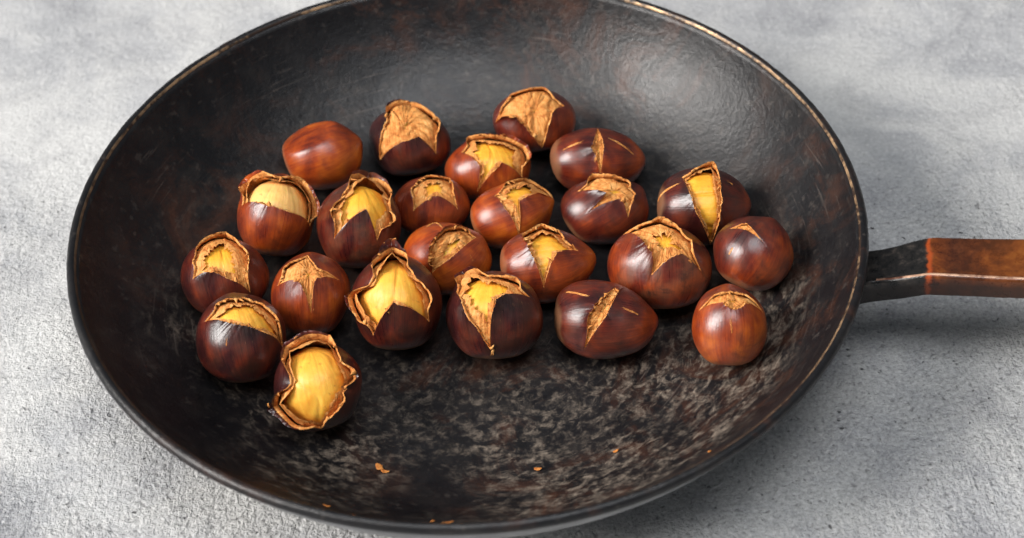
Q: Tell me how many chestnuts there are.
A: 23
